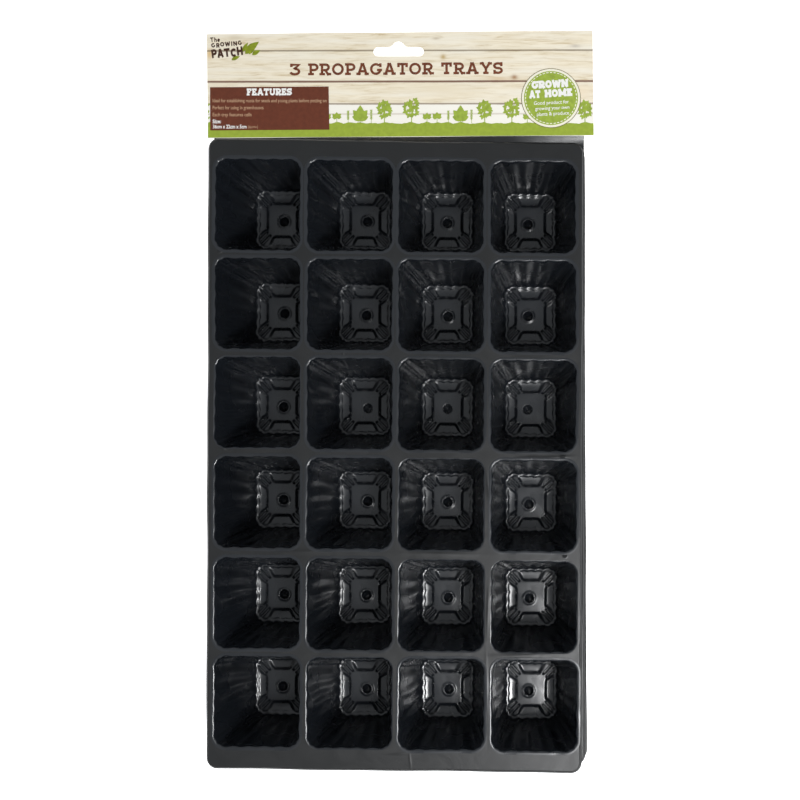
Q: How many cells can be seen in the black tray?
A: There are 24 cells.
